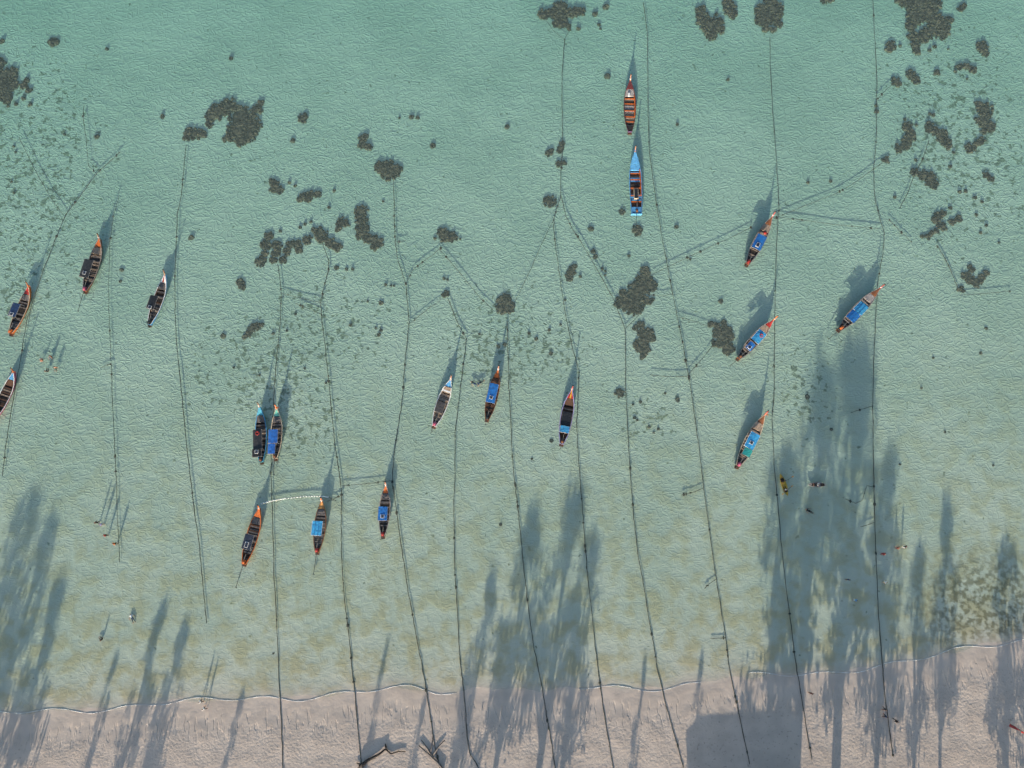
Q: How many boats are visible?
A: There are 18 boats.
